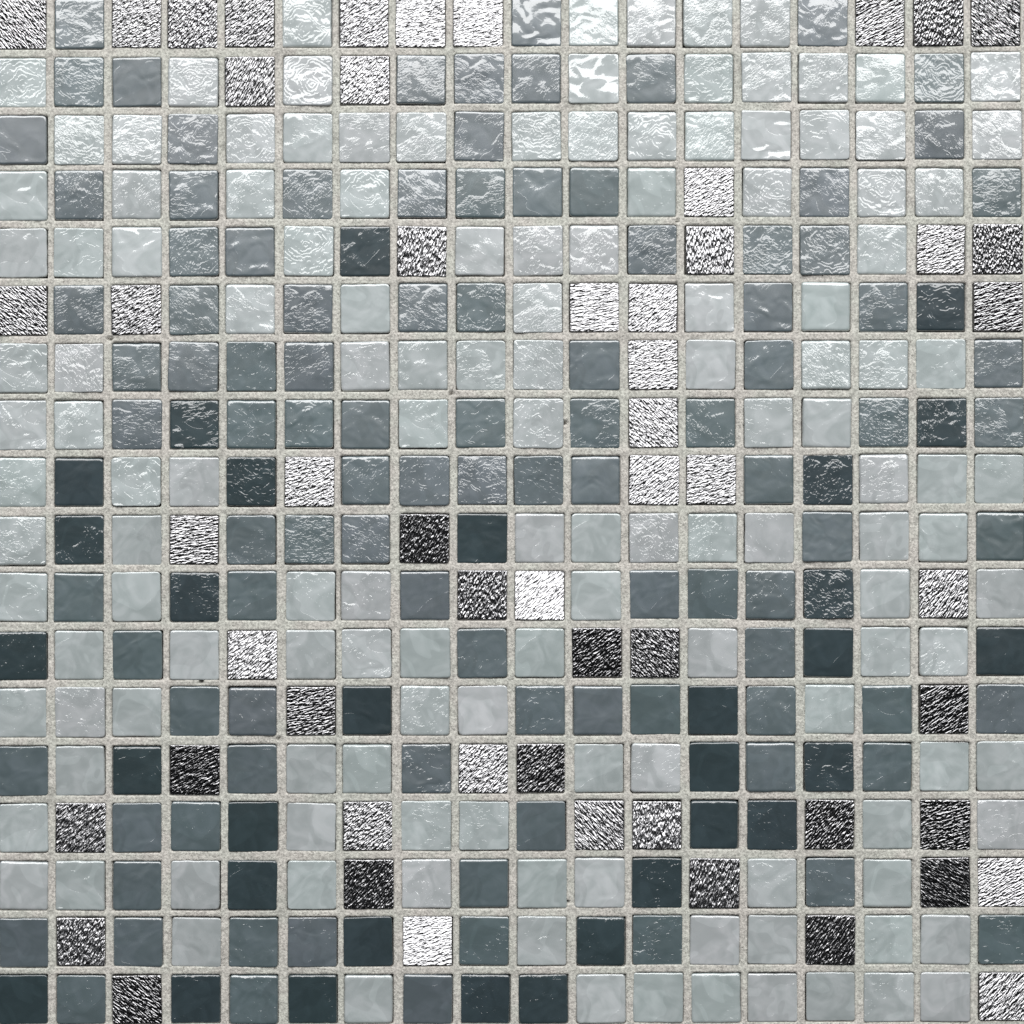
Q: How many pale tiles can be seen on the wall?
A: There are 138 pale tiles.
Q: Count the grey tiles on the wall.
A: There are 100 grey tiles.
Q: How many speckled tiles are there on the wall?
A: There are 55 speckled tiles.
